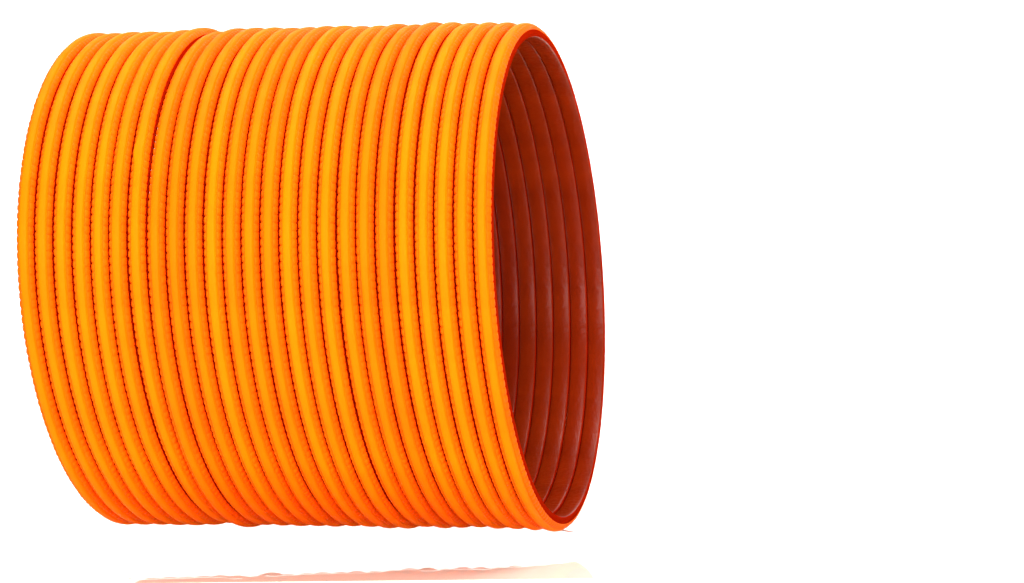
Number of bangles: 25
